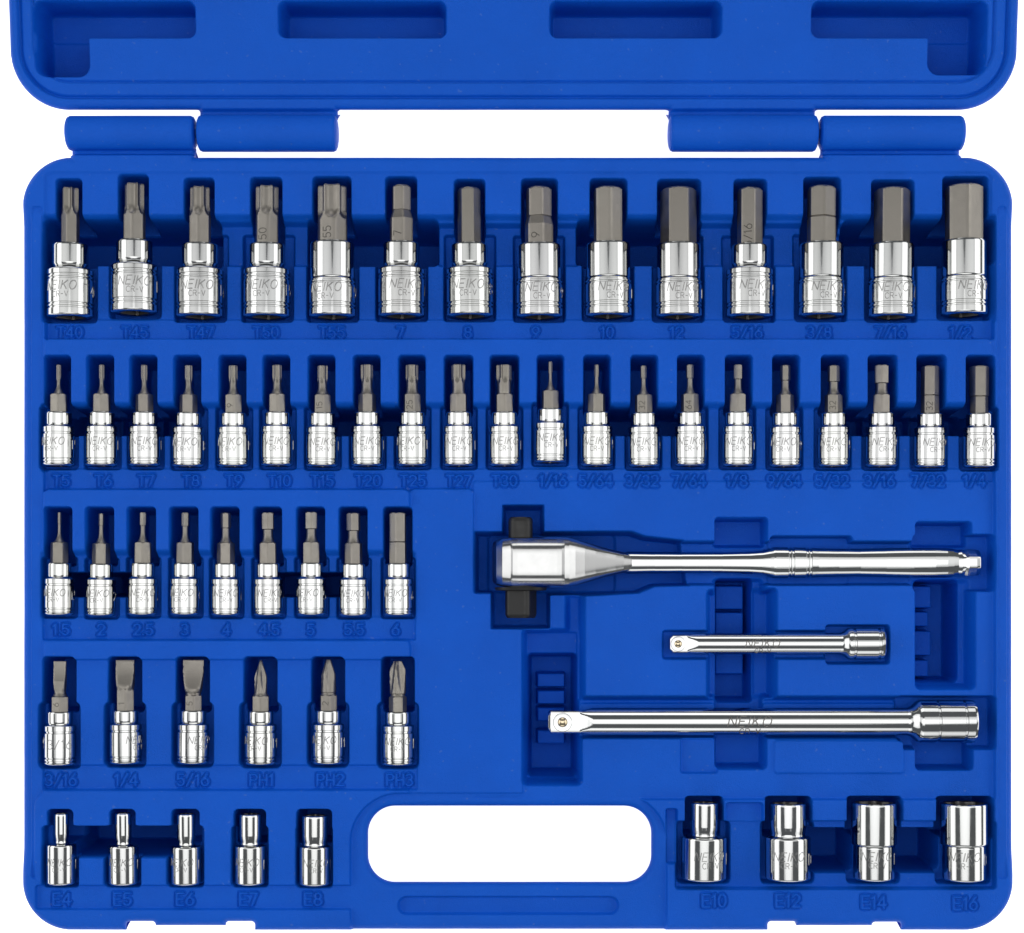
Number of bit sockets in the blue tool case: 50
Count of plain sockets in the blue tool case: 9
